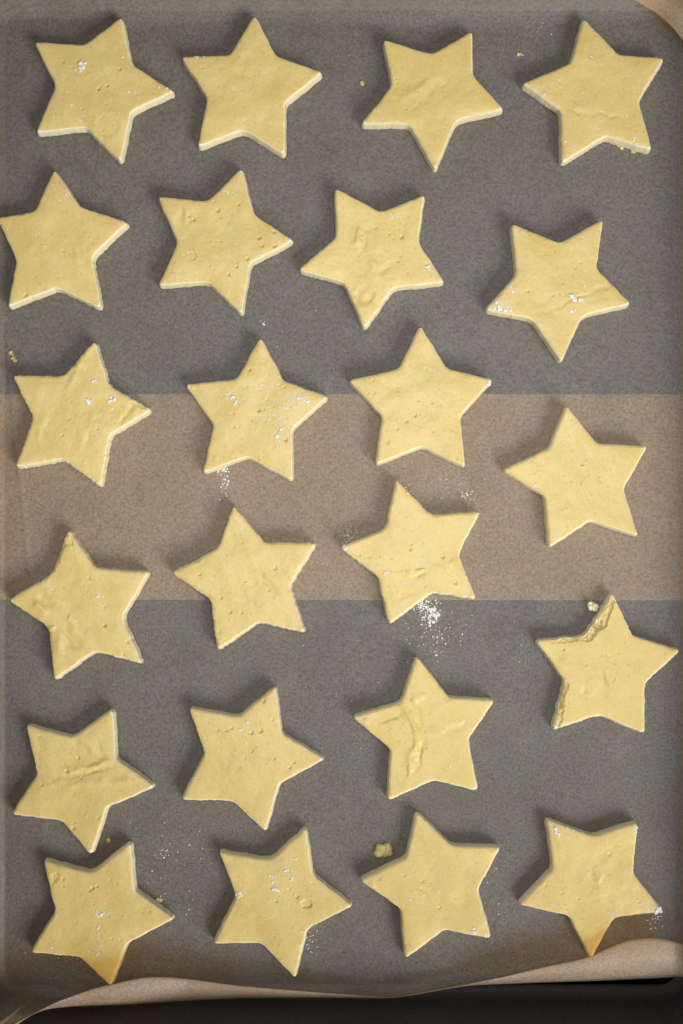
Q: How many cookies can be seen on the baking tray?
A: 23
